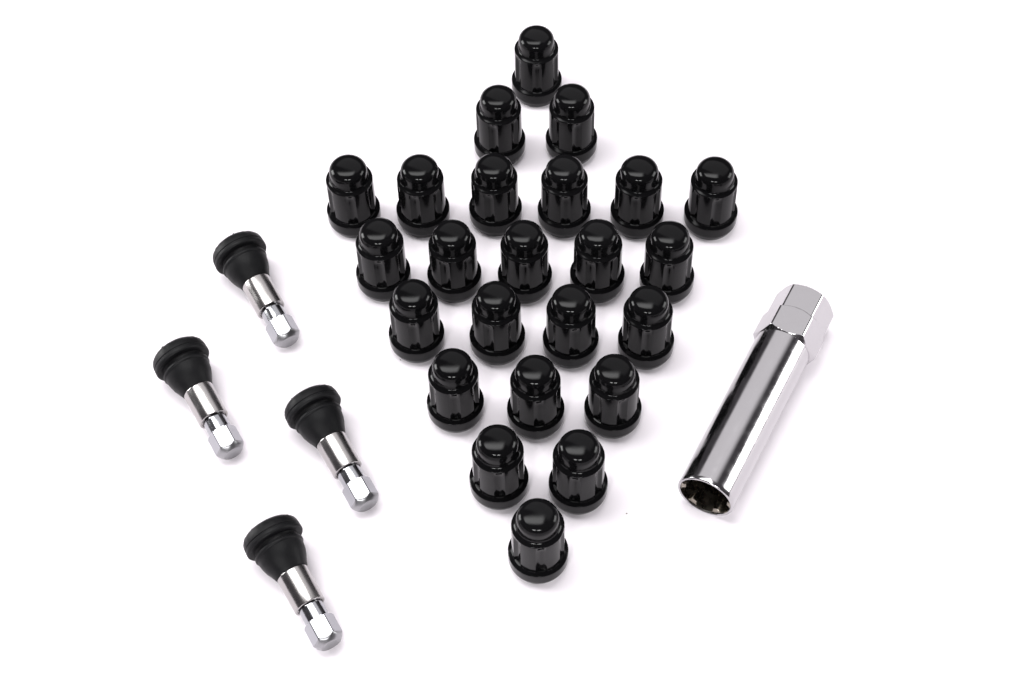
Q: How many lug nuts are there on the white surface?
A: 24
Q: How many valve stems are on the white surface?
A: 4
